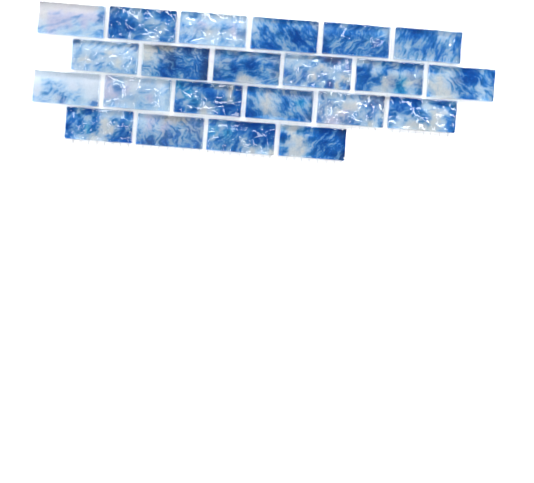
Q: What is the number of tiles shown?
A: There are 22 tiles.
